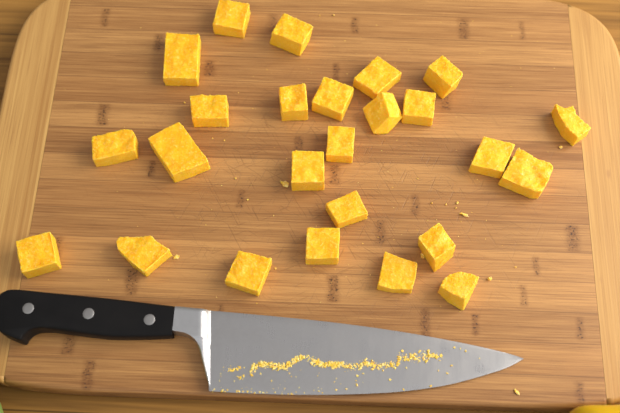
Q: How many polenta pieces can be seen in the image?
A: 25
